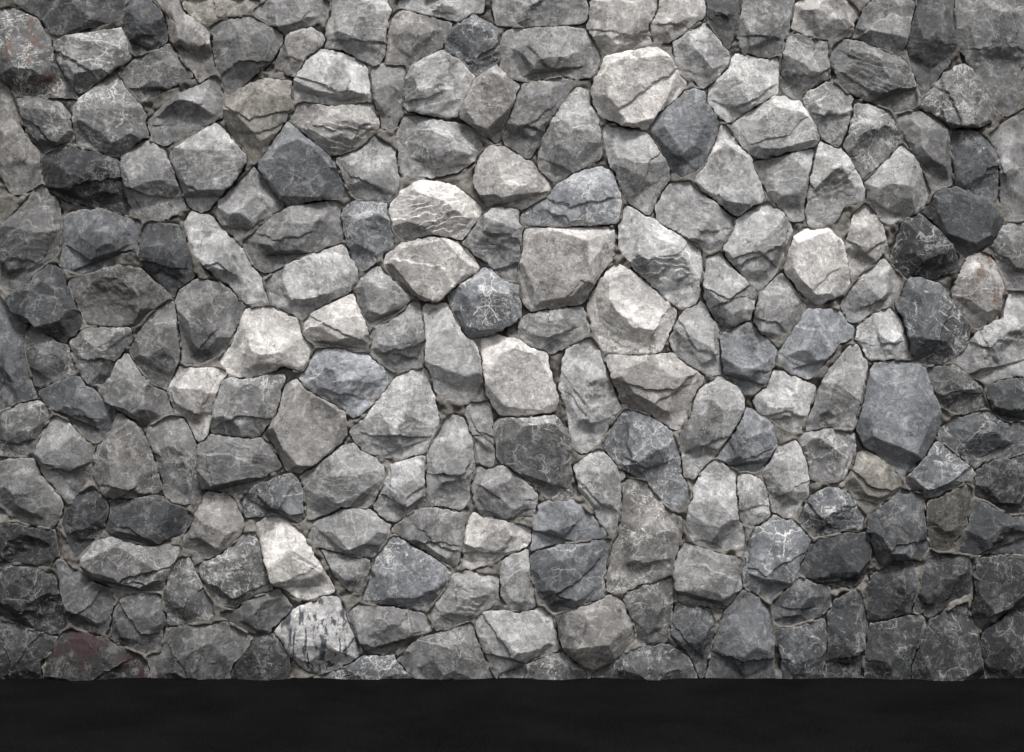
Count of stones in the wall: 200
